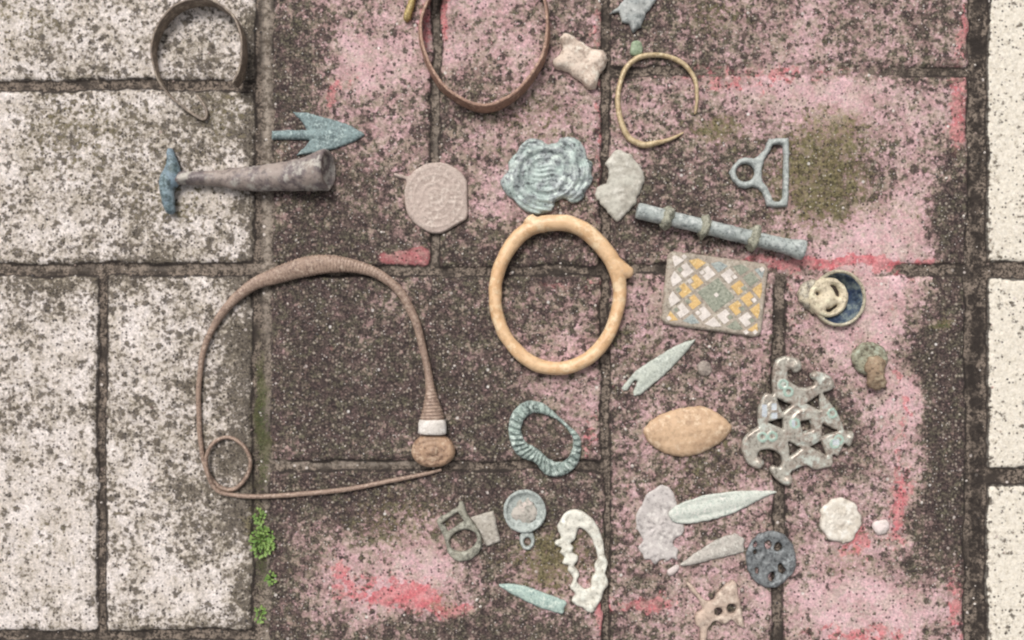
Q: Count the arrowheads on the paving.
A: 5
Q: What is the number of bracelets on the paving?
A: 4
